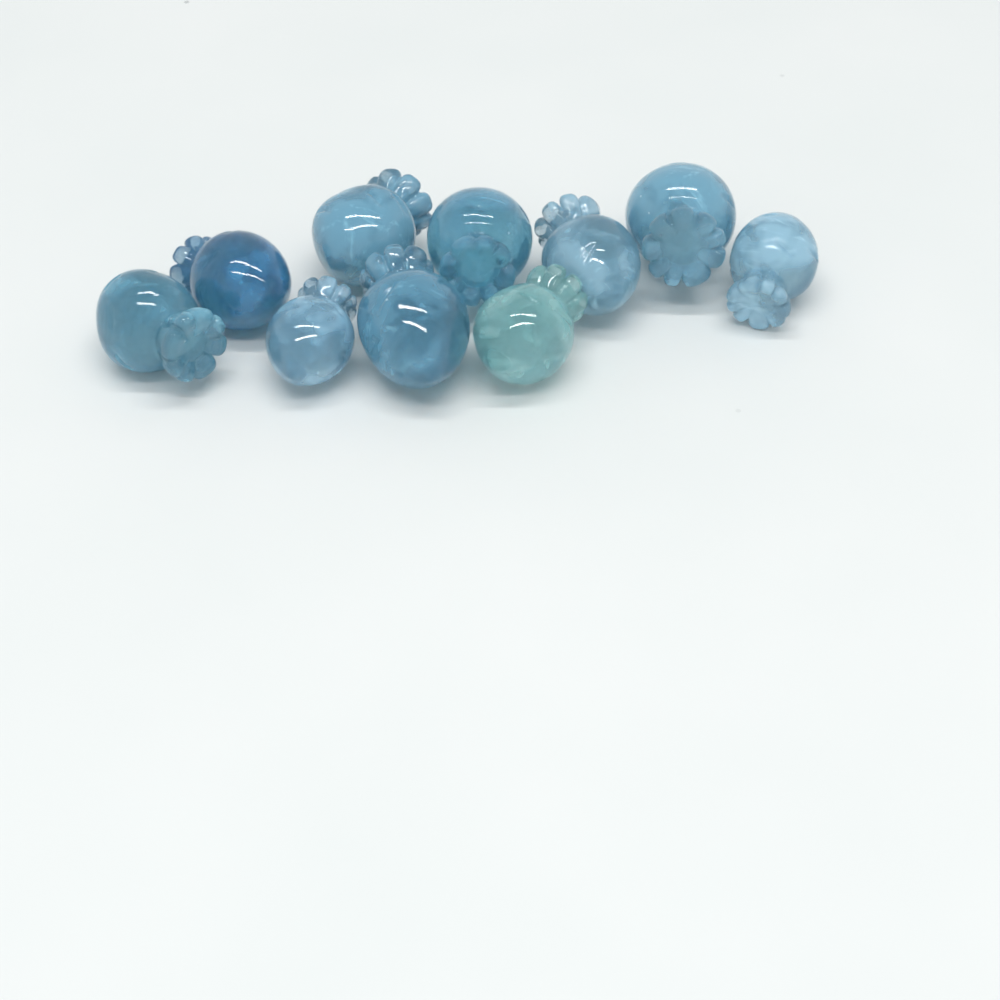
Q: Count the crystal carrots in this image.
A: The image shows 10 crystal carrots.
